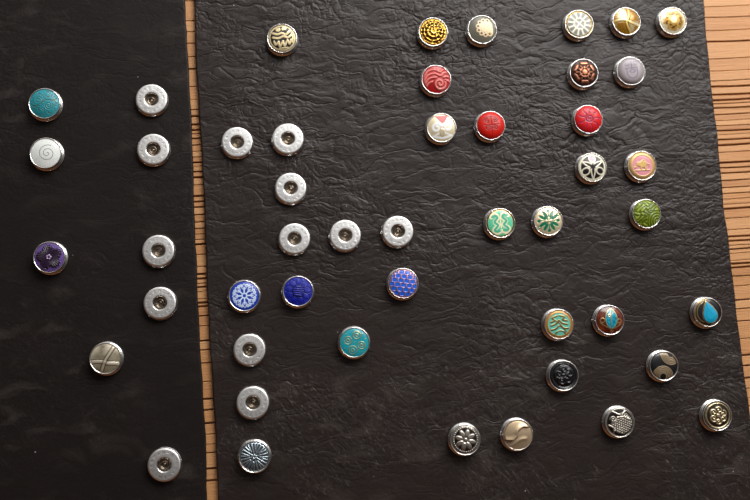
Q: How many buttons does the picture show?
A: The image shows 48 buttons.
